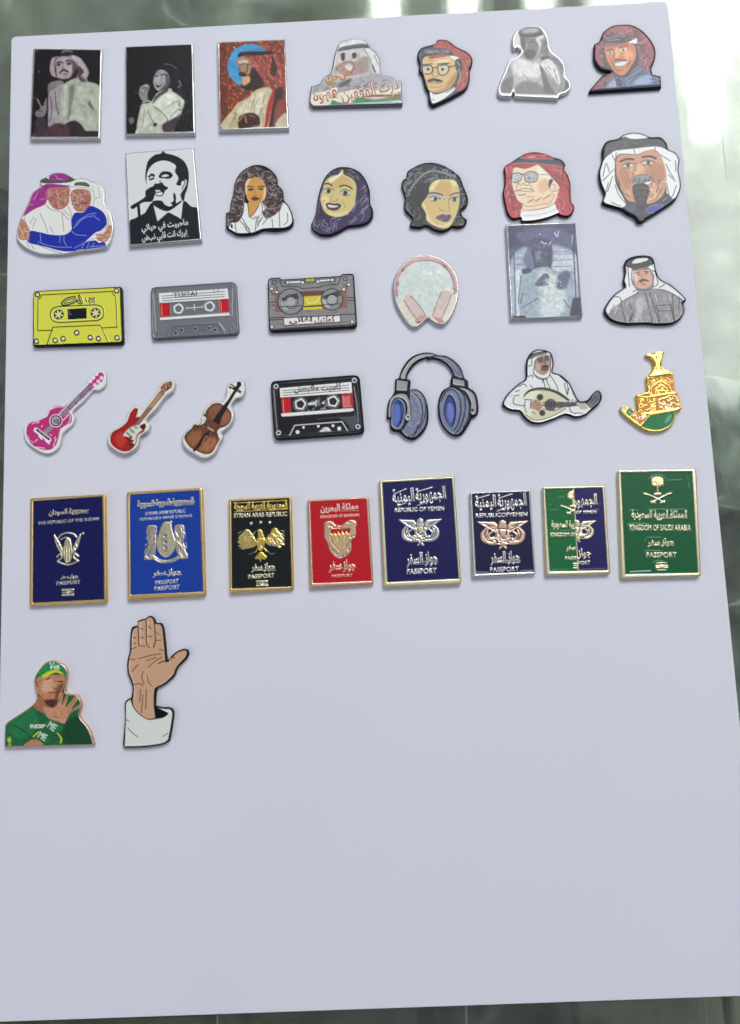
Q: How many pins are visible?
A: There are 37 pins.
